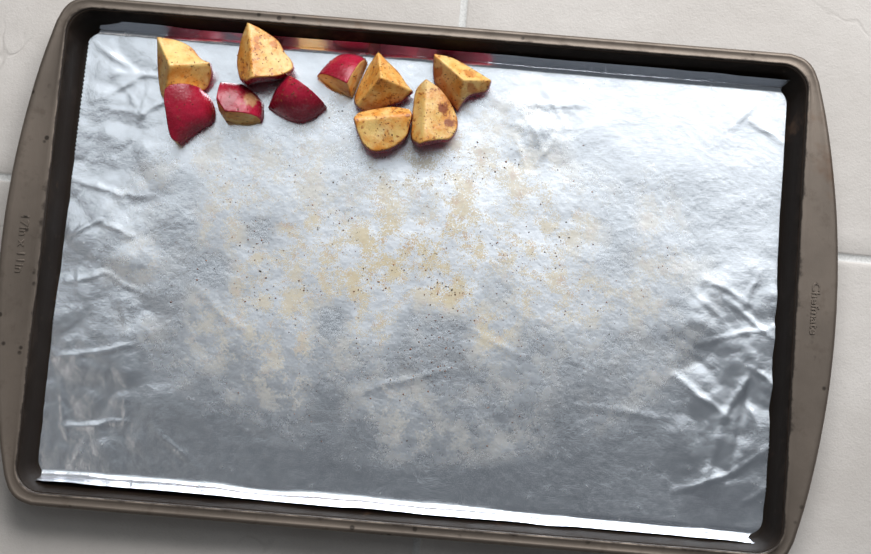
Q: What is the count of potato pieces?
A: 10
